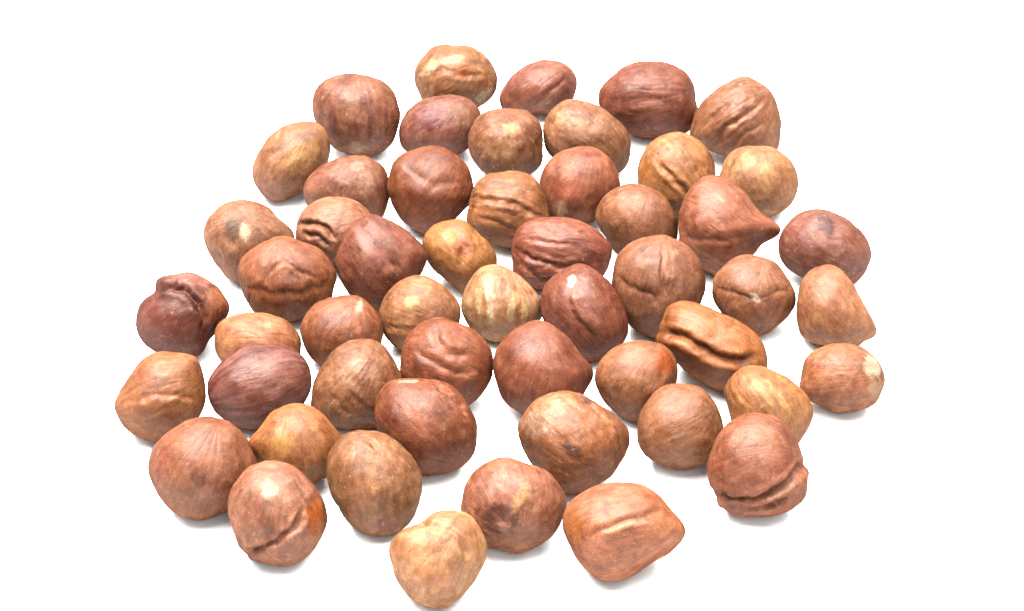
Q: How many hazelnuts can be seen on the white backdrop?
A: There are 53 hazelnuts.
